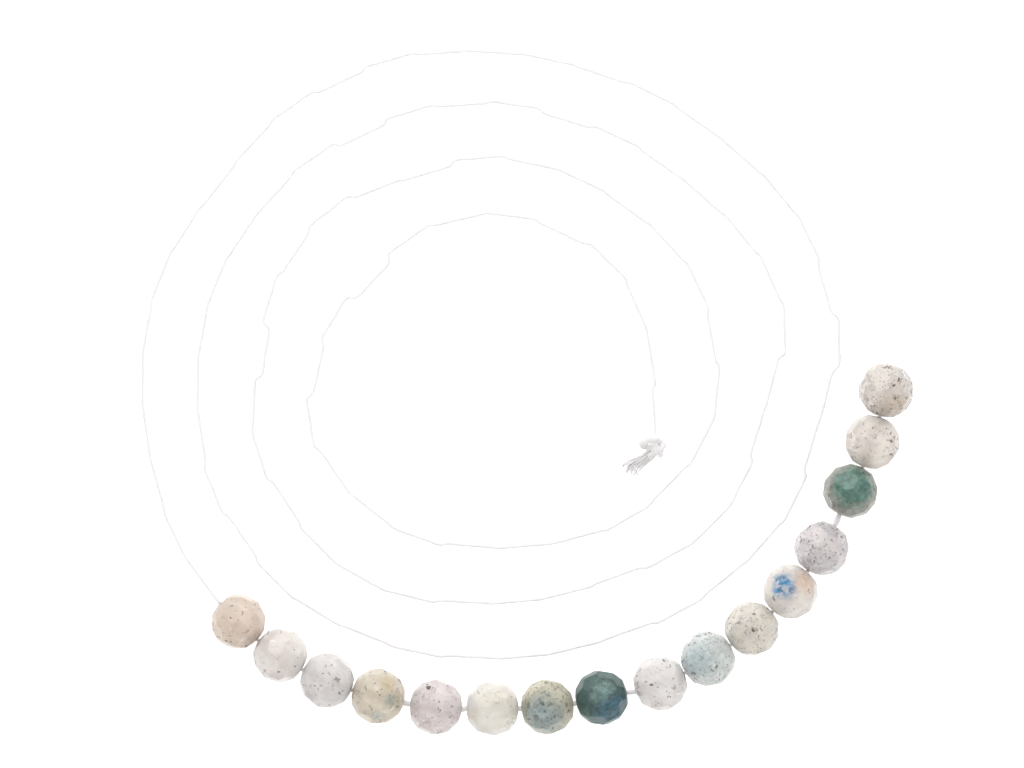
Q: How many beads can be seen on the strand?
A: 16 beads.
